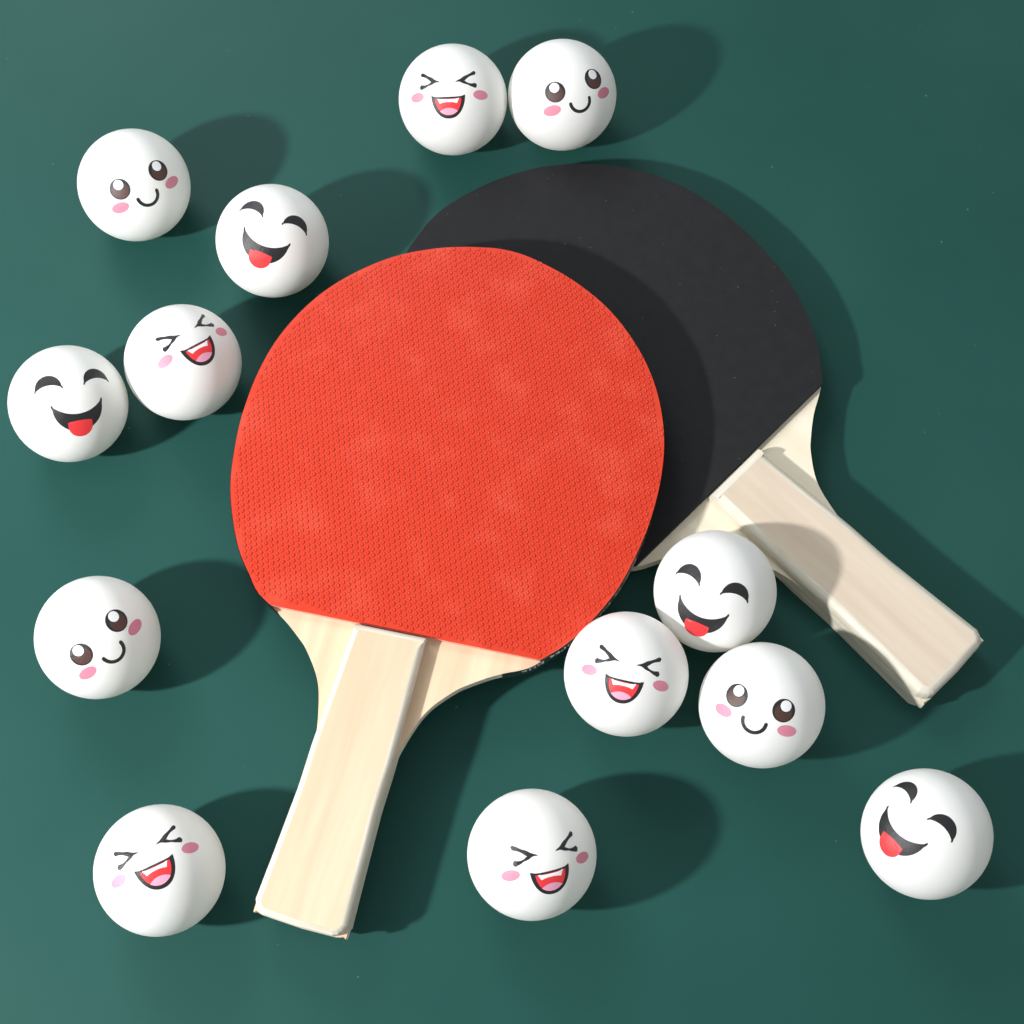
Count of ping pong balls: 13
